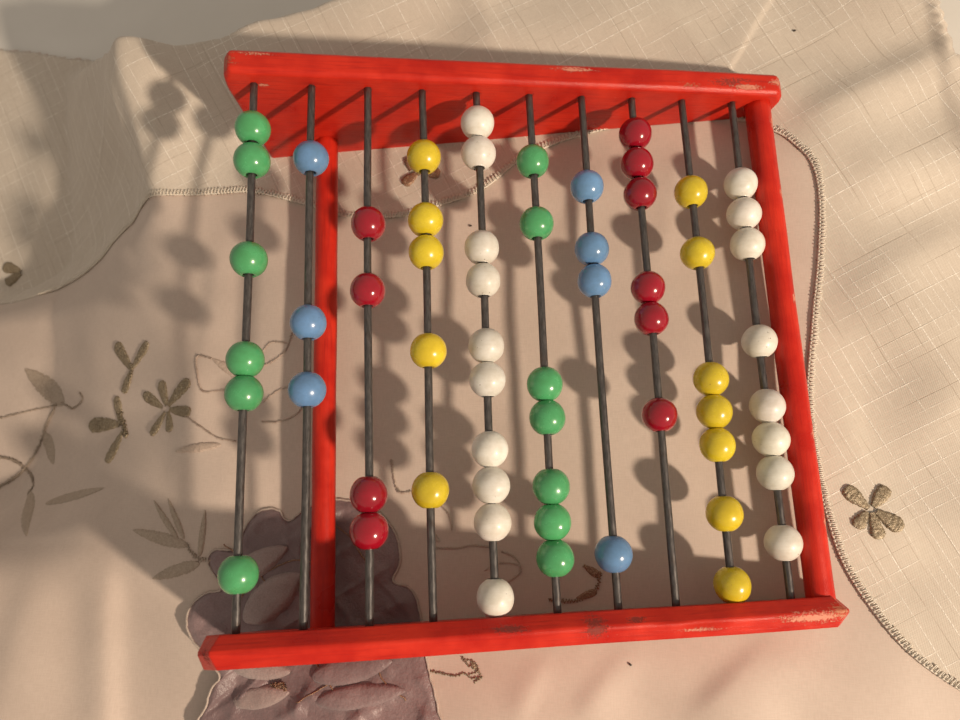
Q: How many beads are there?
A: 60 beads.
